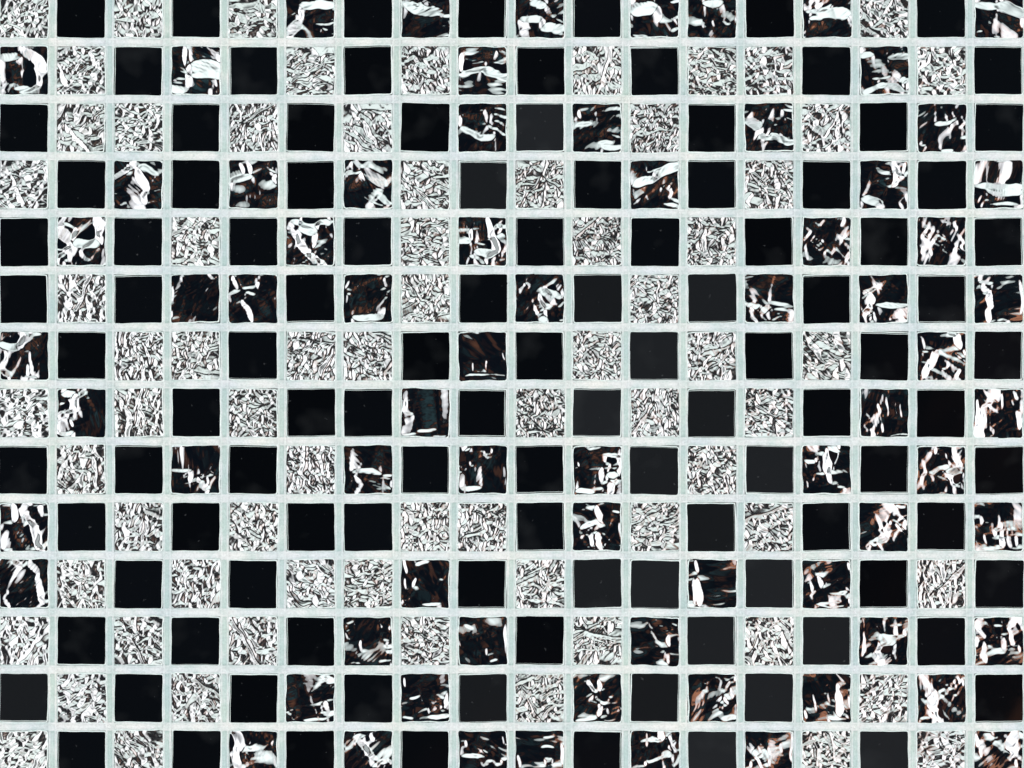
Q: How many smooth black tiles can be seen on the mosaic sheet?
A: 110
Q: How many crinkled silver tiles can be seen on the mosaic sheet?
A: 70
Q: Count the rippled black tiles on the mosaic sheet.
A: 72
